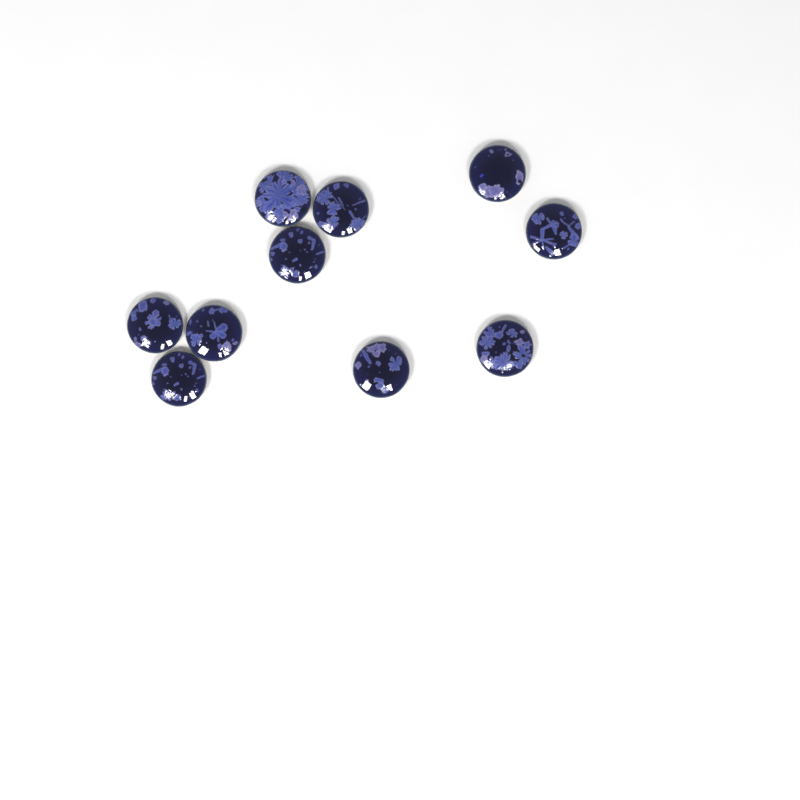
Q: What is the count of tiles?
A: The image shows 10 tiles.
